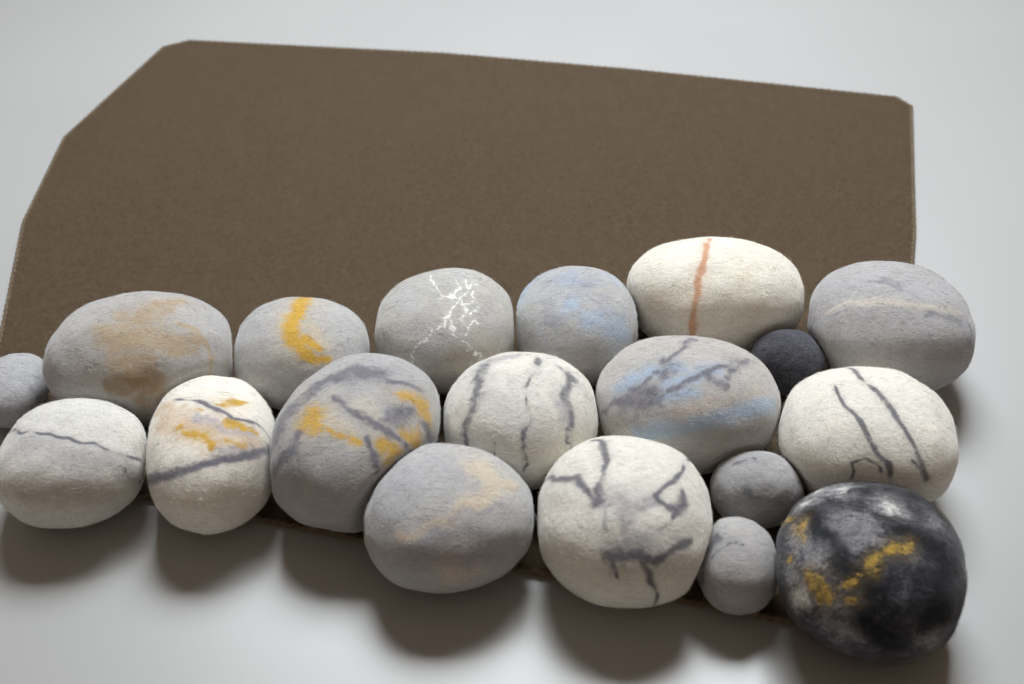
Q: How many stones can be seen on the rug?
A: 19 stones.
